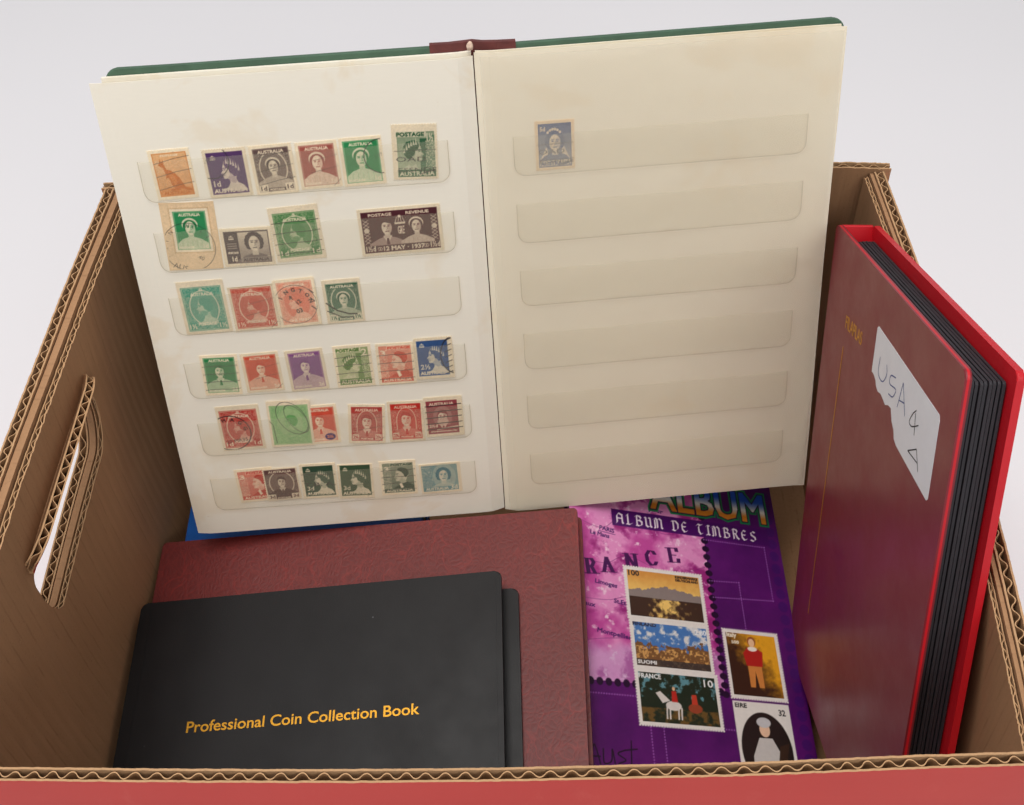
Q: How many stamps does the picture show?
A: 33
